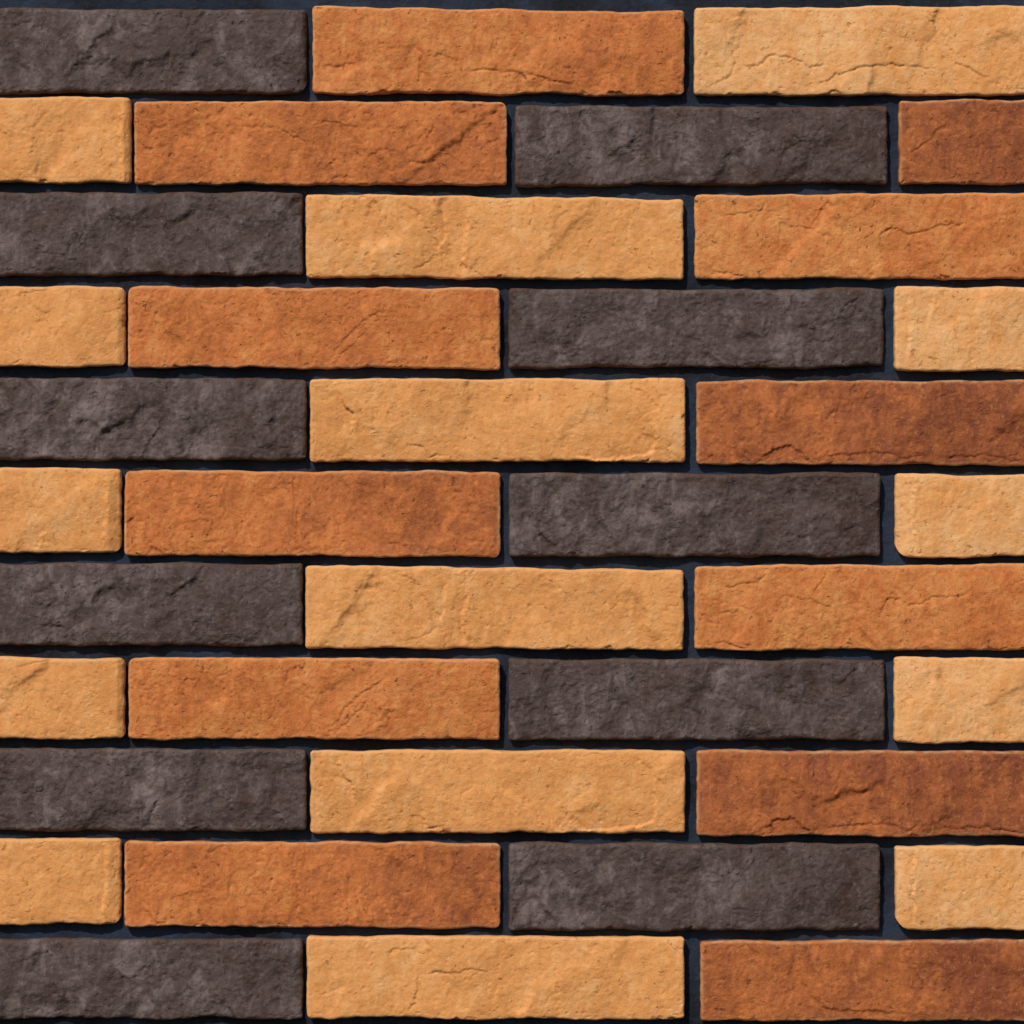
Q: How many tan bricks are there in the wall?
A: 15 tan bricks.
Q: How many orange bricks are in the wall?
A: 12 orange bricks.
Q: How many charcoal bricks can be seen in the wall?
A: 11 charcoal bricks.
